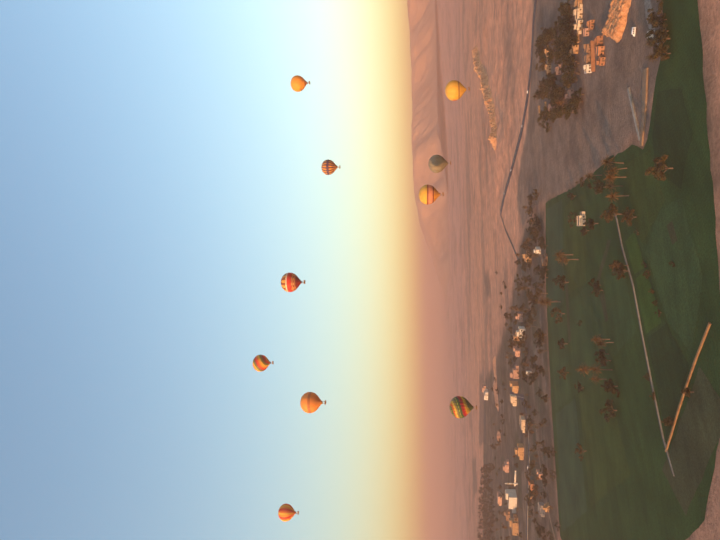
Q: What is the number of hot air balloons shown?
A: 10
